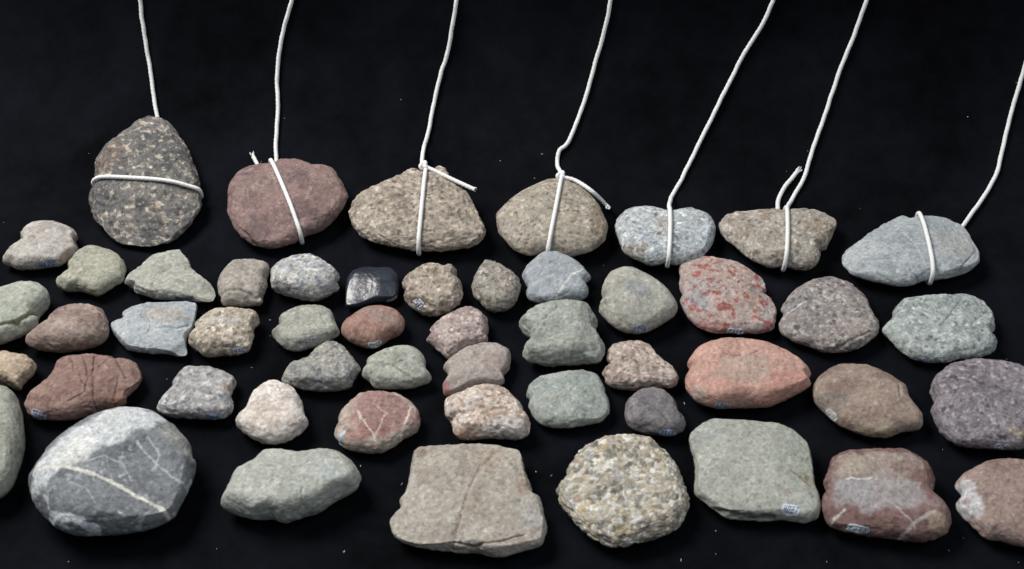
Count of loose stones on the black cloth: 44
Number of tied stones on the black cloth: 7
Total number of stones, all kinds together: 51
